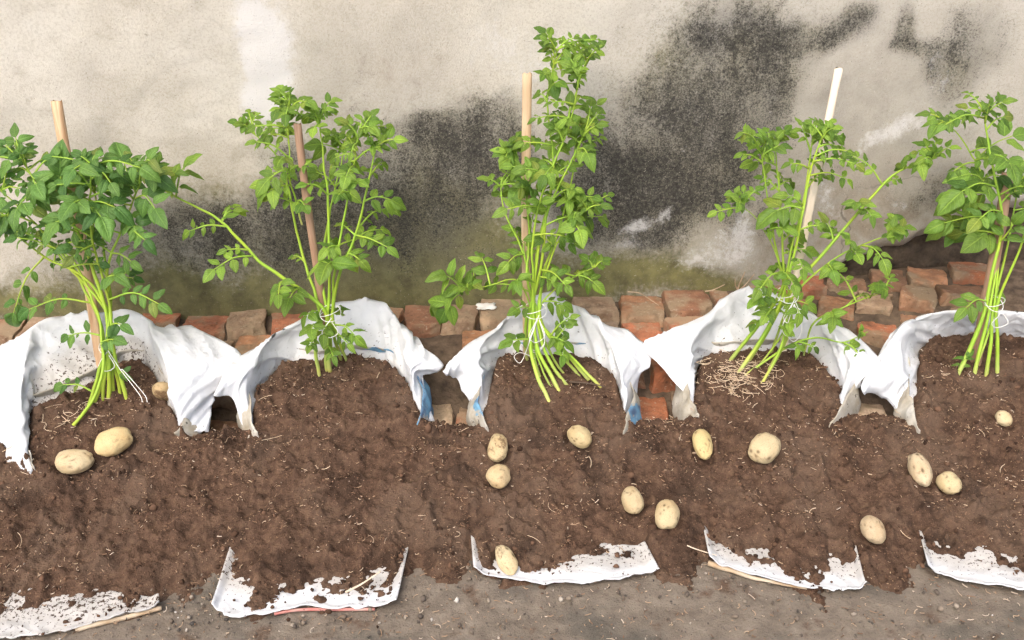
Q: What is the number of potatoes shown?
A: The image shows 15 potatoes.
